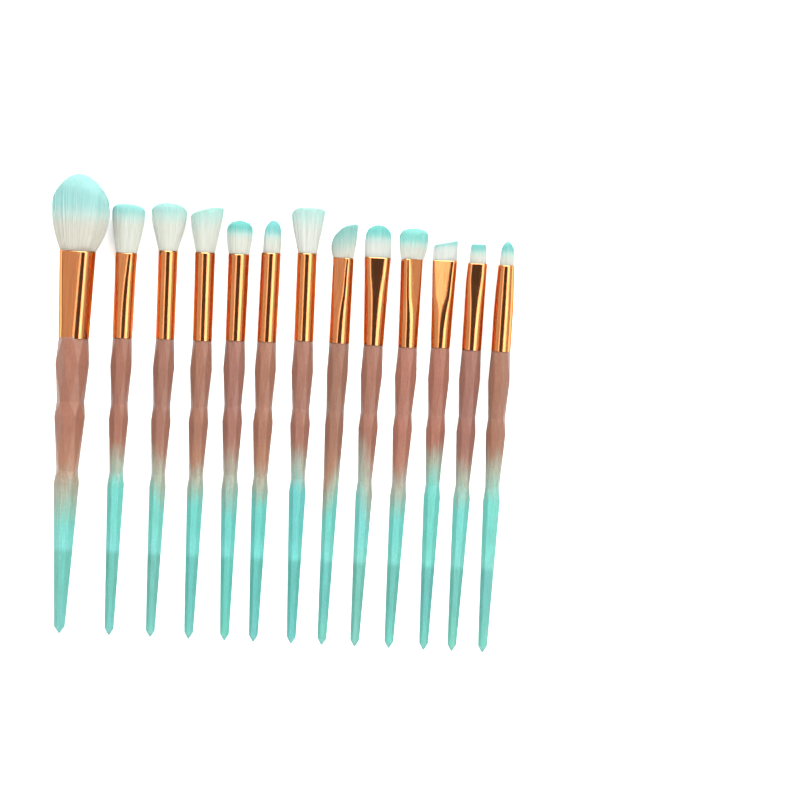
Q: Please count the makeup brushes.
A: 13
